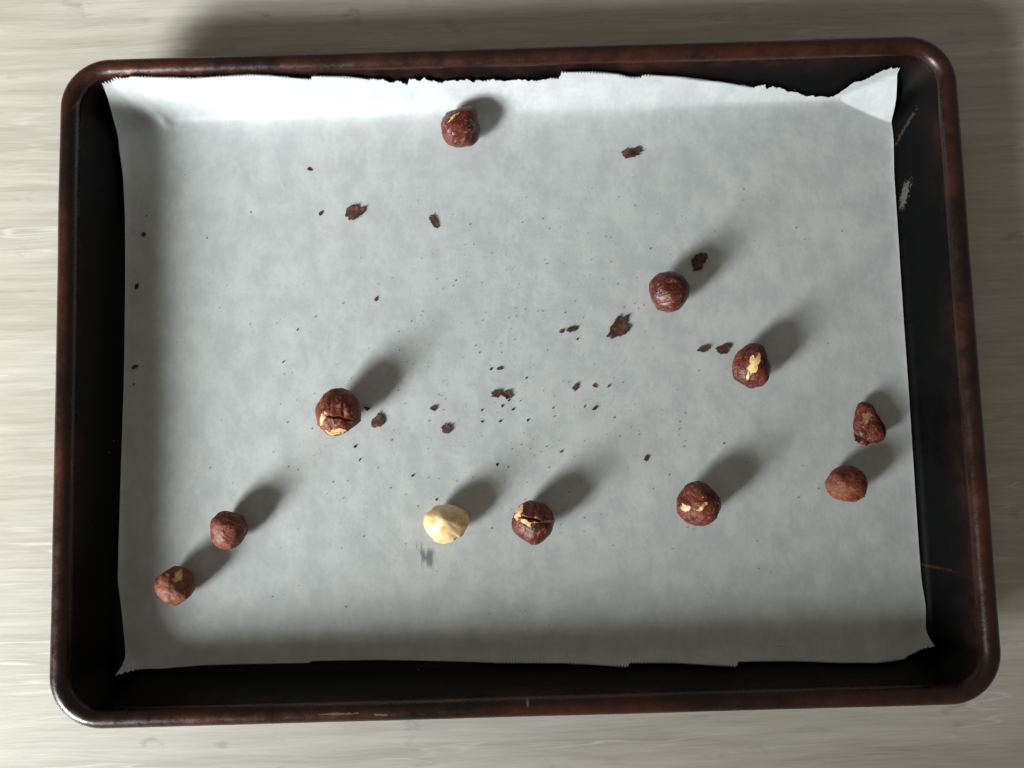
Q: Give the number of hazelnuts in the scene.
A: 11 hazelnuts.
